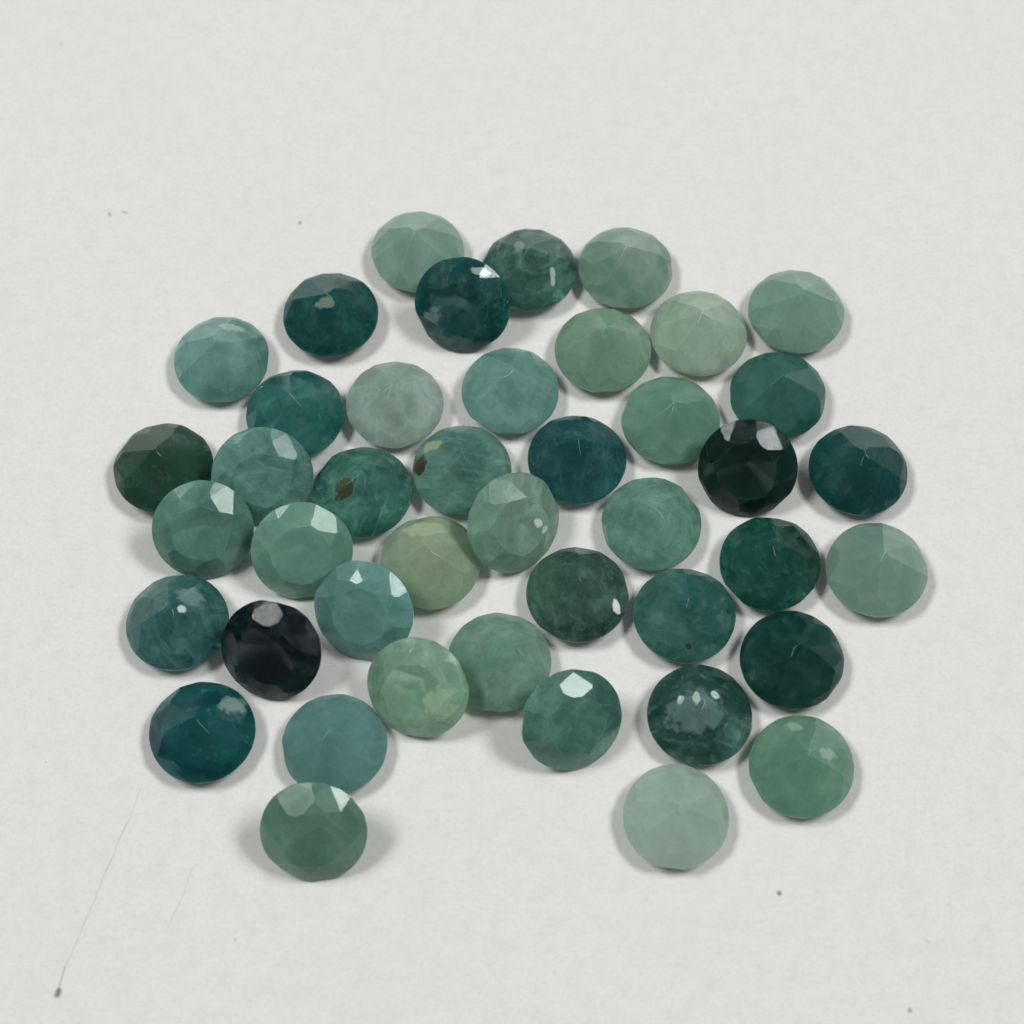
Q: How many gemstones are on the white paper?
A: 43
